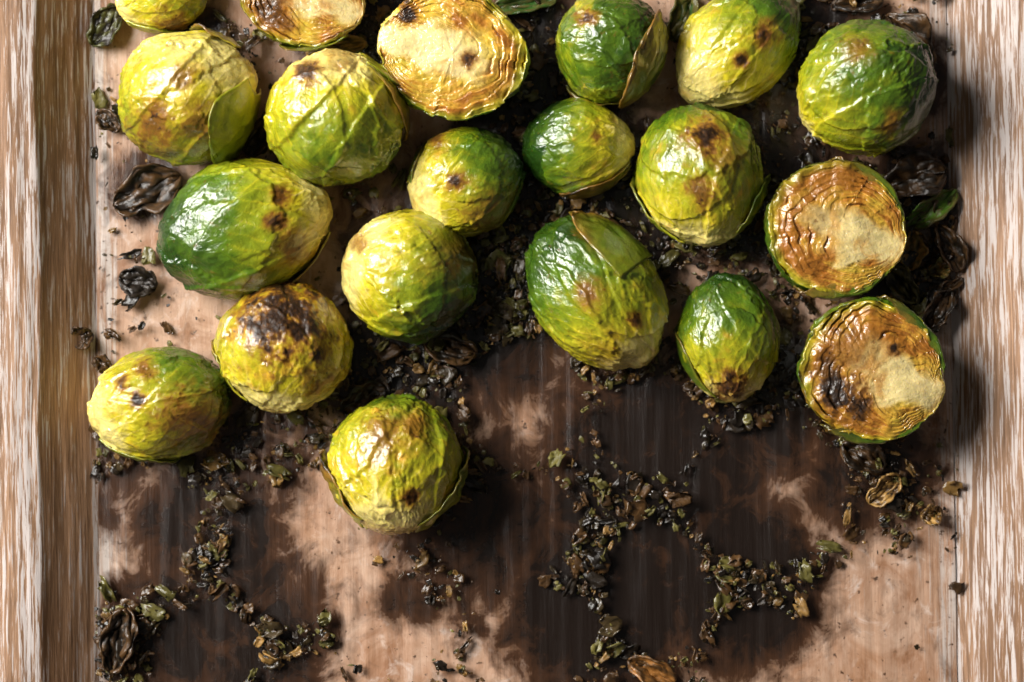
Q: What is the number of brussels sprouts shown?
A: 20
